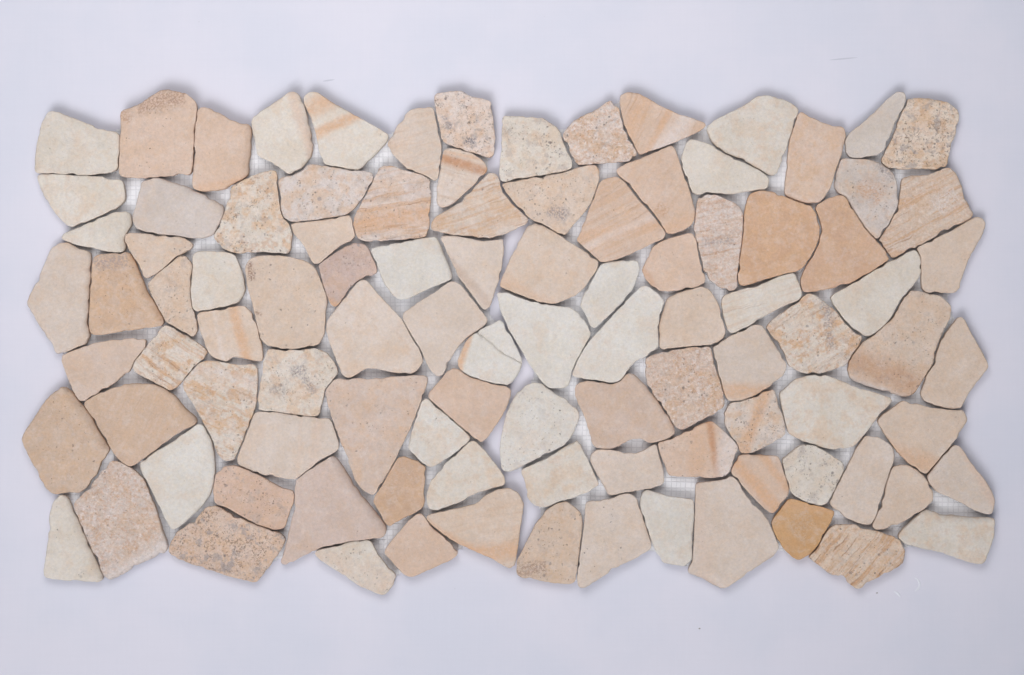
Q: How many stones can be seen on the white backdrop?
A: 100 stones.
